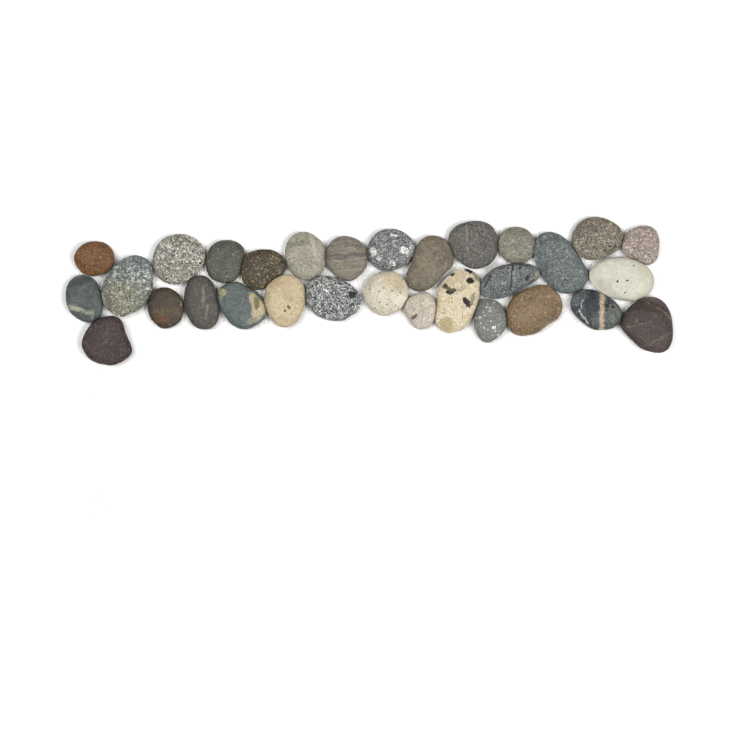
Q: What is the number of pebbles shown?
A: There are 30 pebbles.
